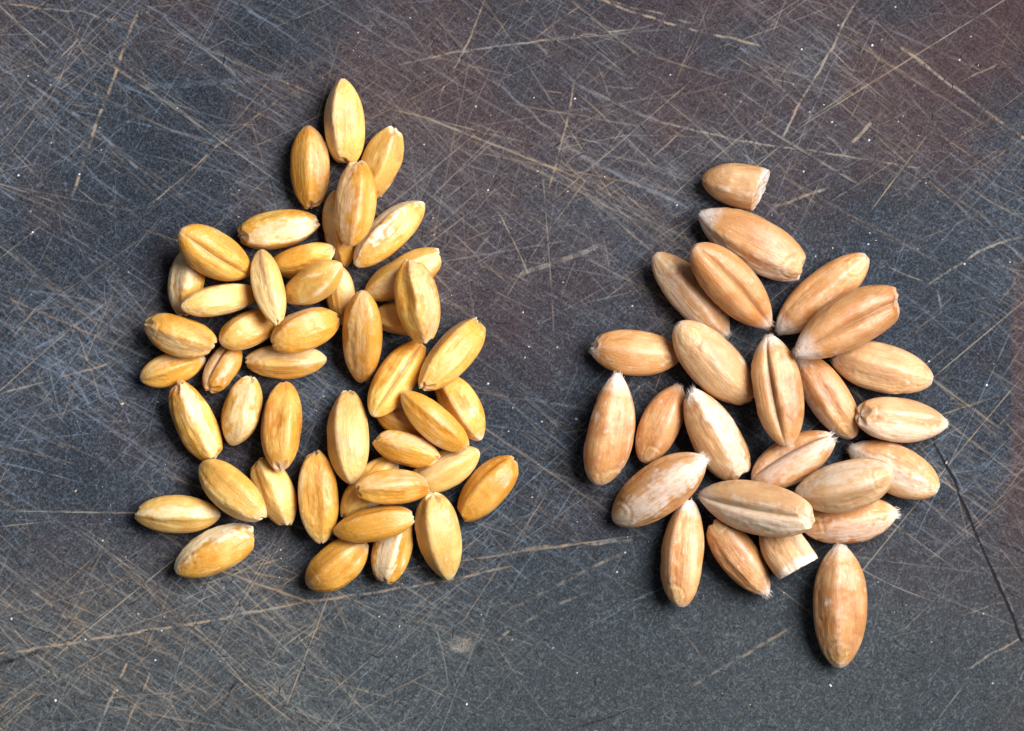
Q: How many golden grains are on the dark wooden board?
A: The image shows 47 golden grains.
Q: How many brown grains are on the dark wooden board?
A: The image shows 25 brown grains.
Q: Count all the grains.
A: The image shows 72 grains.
